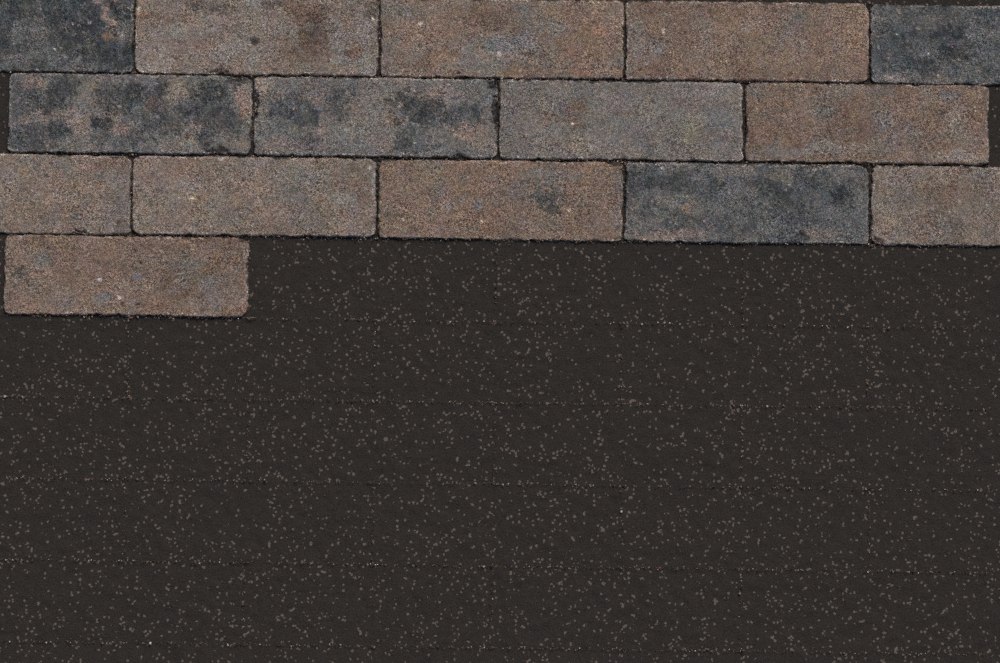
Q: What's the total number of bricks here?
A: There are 15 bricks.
